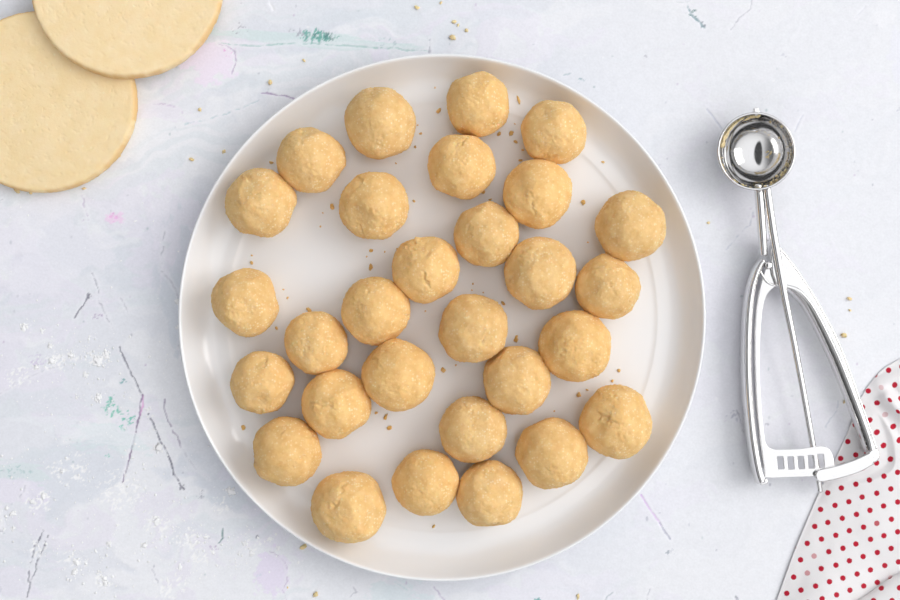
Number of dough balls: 29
